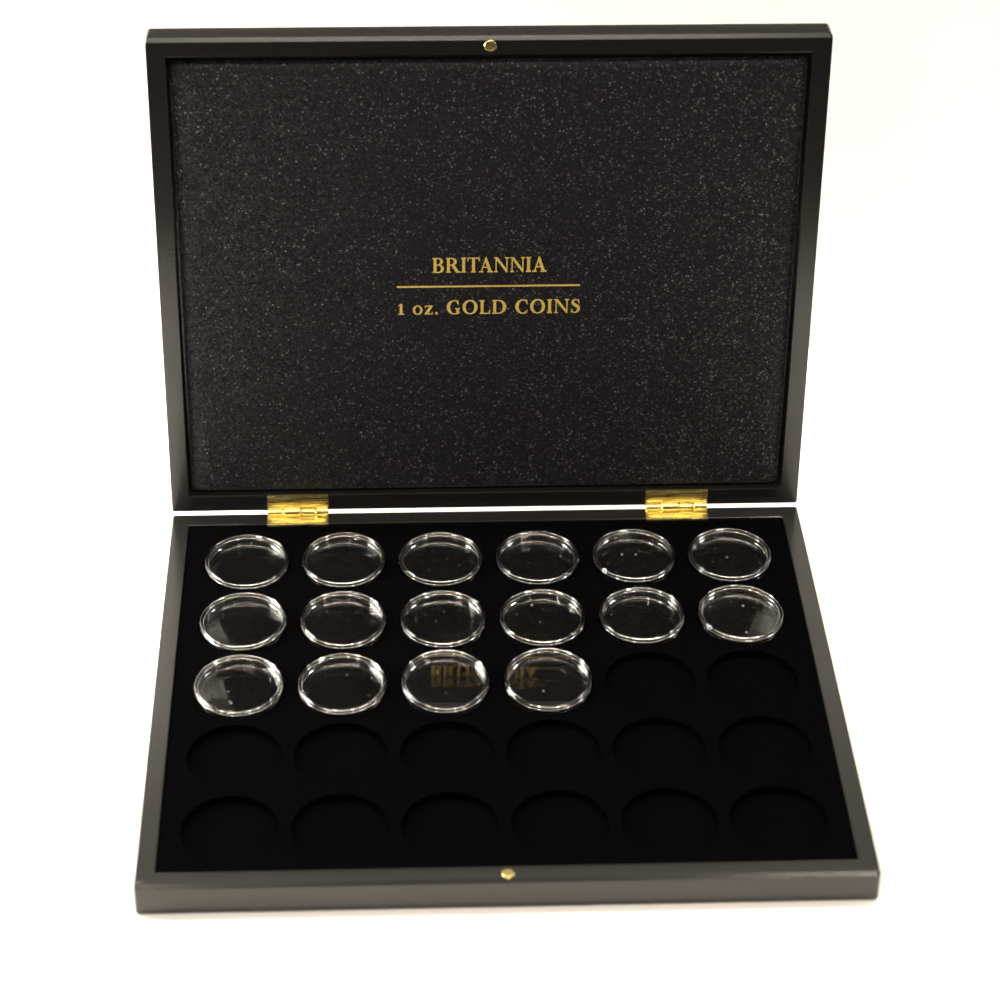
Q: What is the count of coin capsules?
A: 16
